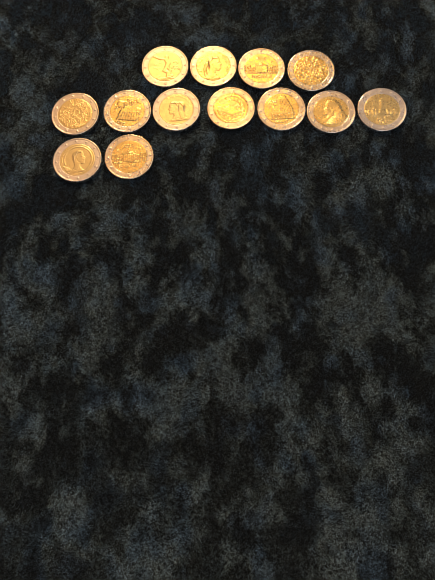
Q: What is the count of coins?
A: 13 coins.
